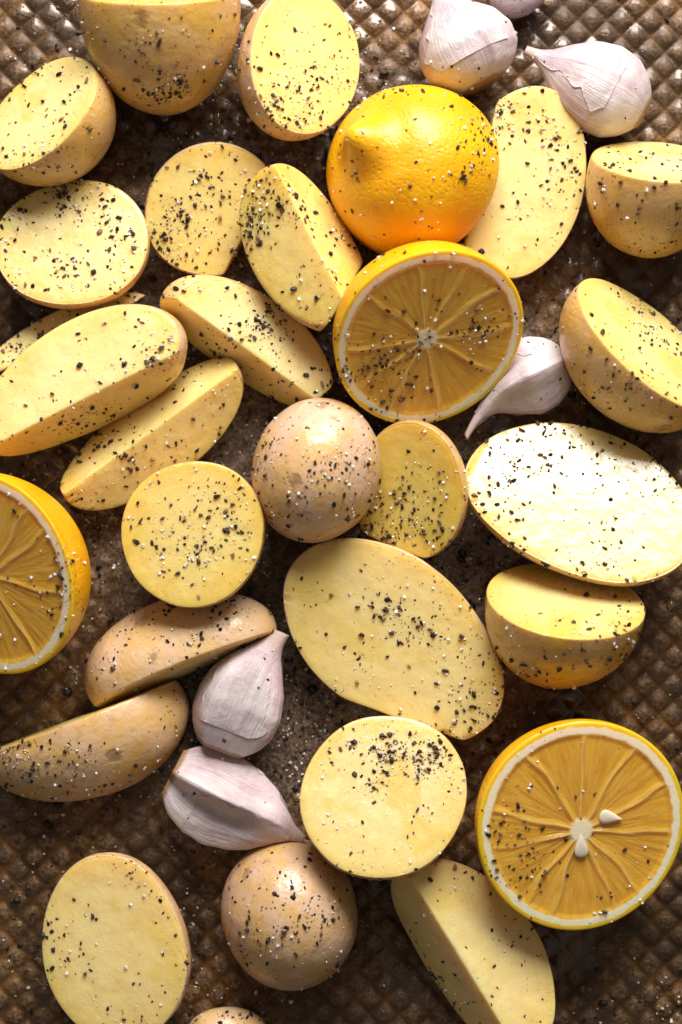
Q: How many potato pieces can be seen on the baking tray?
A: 26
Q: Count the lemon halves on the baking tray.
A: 4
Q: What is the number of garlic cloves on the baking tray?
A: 6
